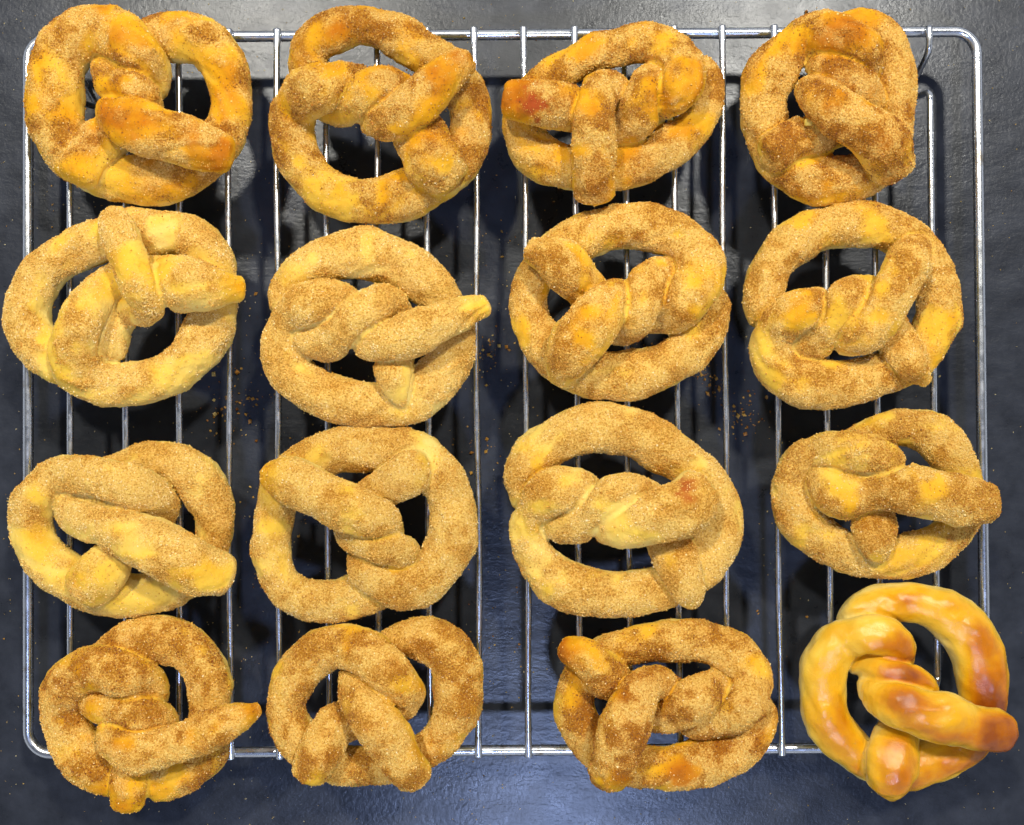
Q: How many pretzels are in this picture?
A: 16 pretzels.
